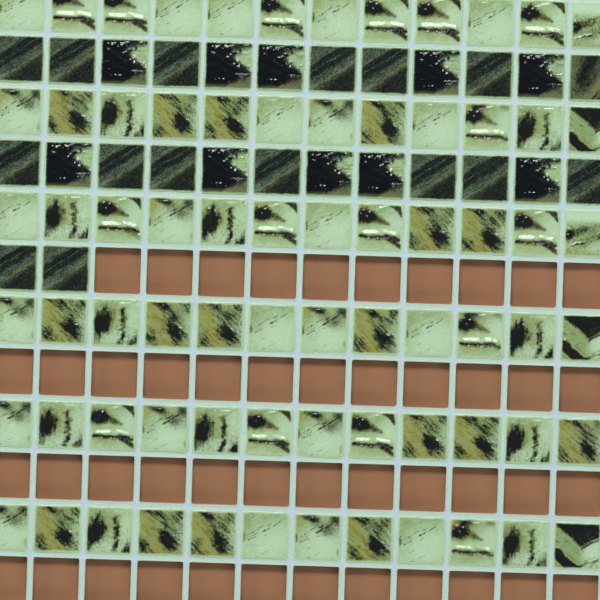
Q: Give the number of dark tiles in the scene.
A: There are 26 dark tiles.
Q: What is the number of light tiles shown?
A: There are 72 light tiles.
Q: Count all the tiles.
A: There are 98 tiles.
